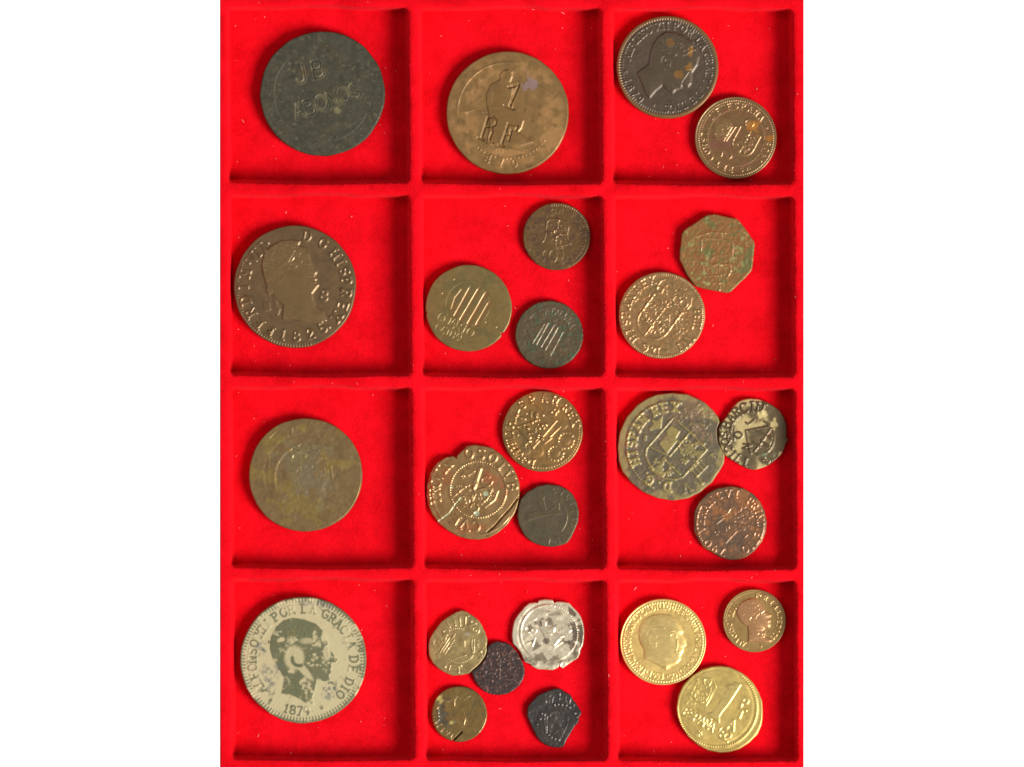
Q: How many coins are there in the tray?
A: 26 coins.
